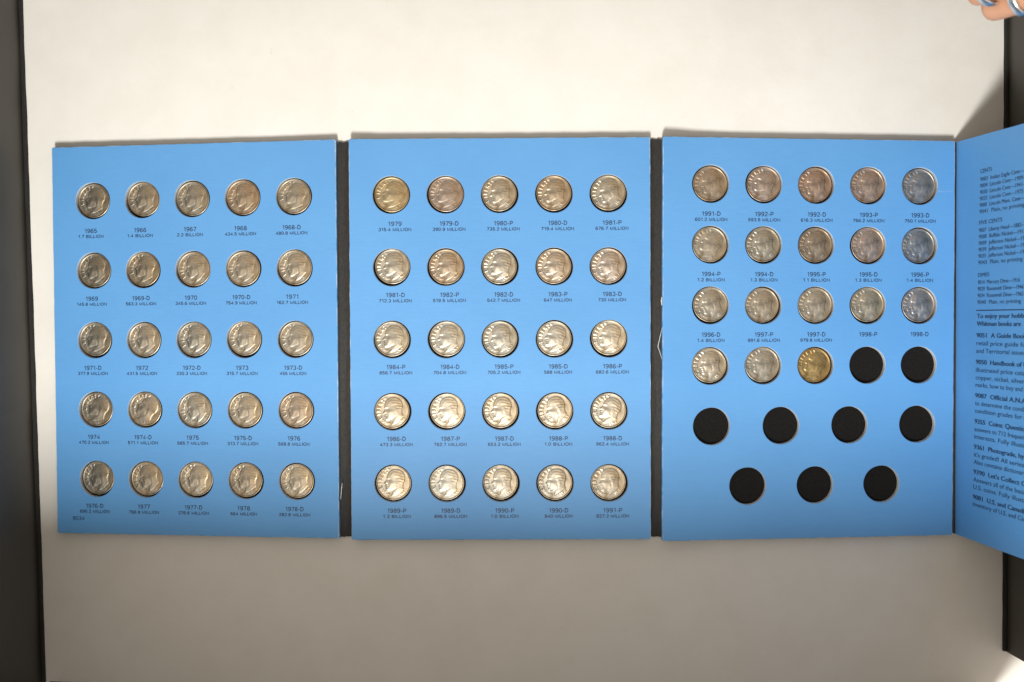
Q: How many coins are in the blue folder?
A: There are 68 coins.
